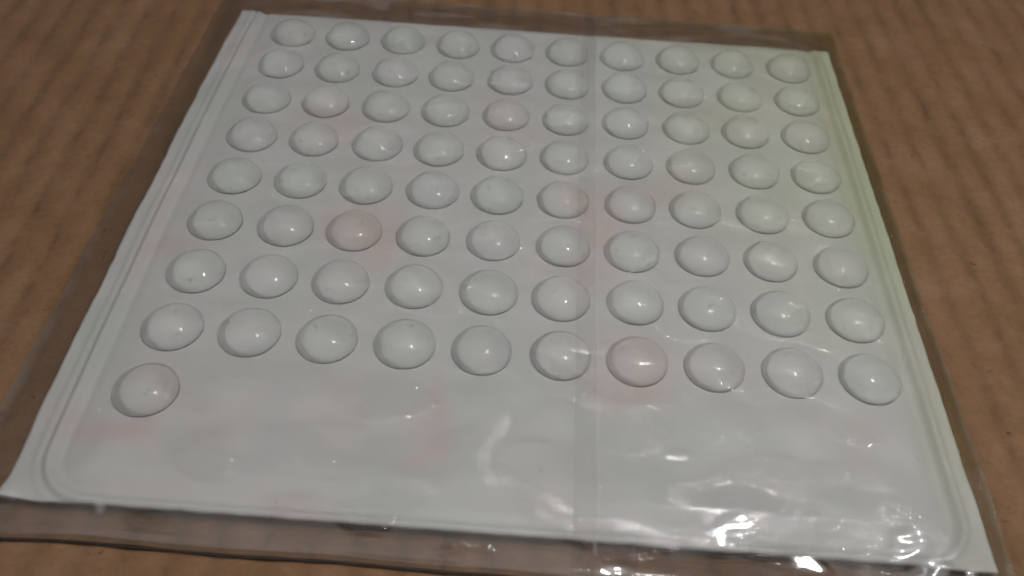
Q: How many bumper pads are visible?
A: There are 81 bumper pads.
